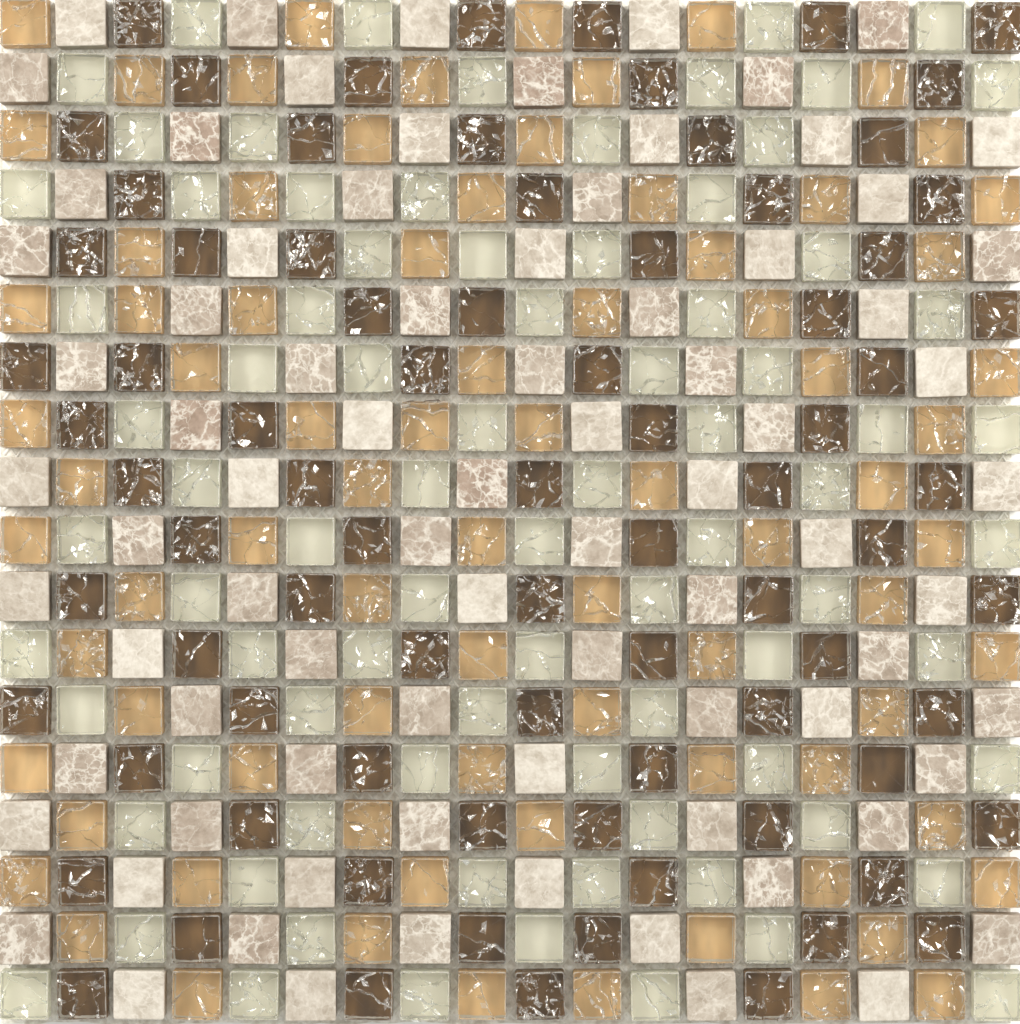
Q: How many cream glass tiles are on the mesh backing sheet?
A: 82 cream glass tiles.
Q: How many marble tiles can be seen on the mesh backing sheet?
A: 81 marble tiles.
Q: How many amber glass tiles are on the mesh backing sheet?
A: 80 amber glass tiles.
